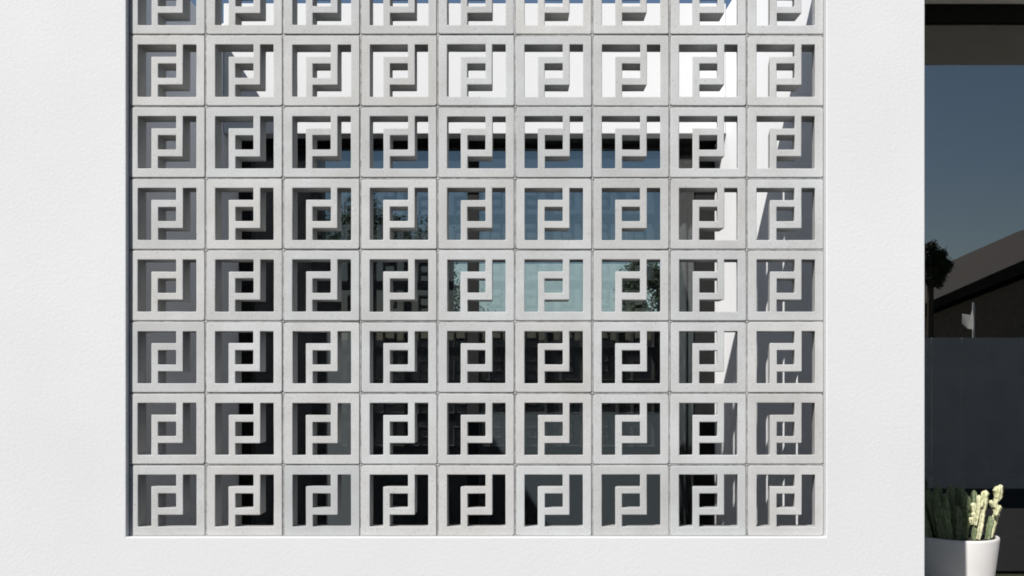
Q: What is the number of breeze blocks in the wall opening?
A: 72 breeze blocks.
